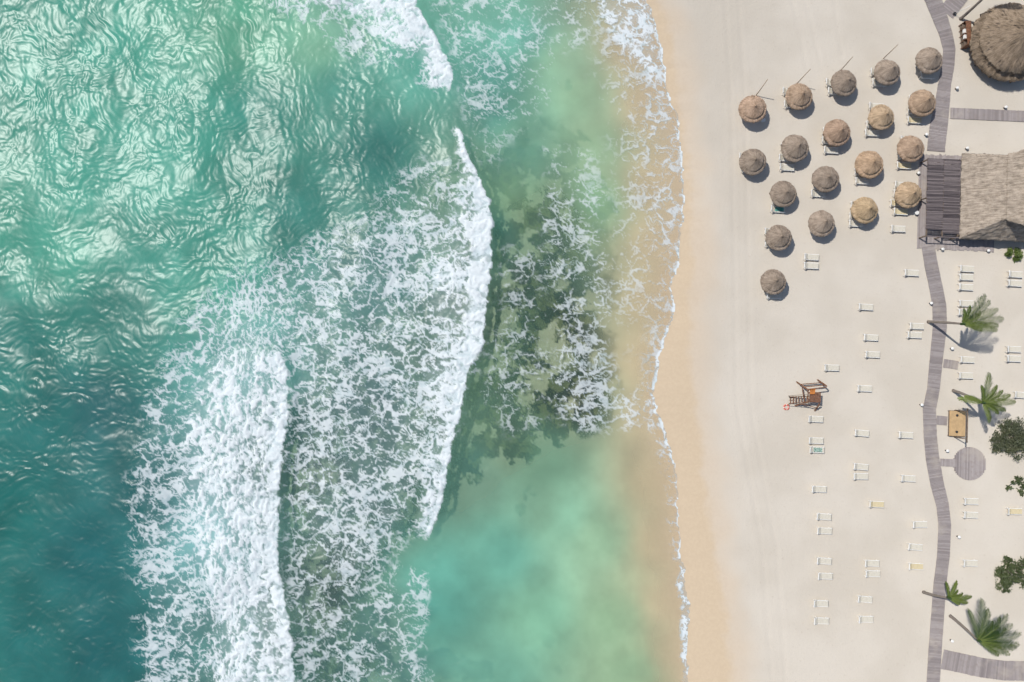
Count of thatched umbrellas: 19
